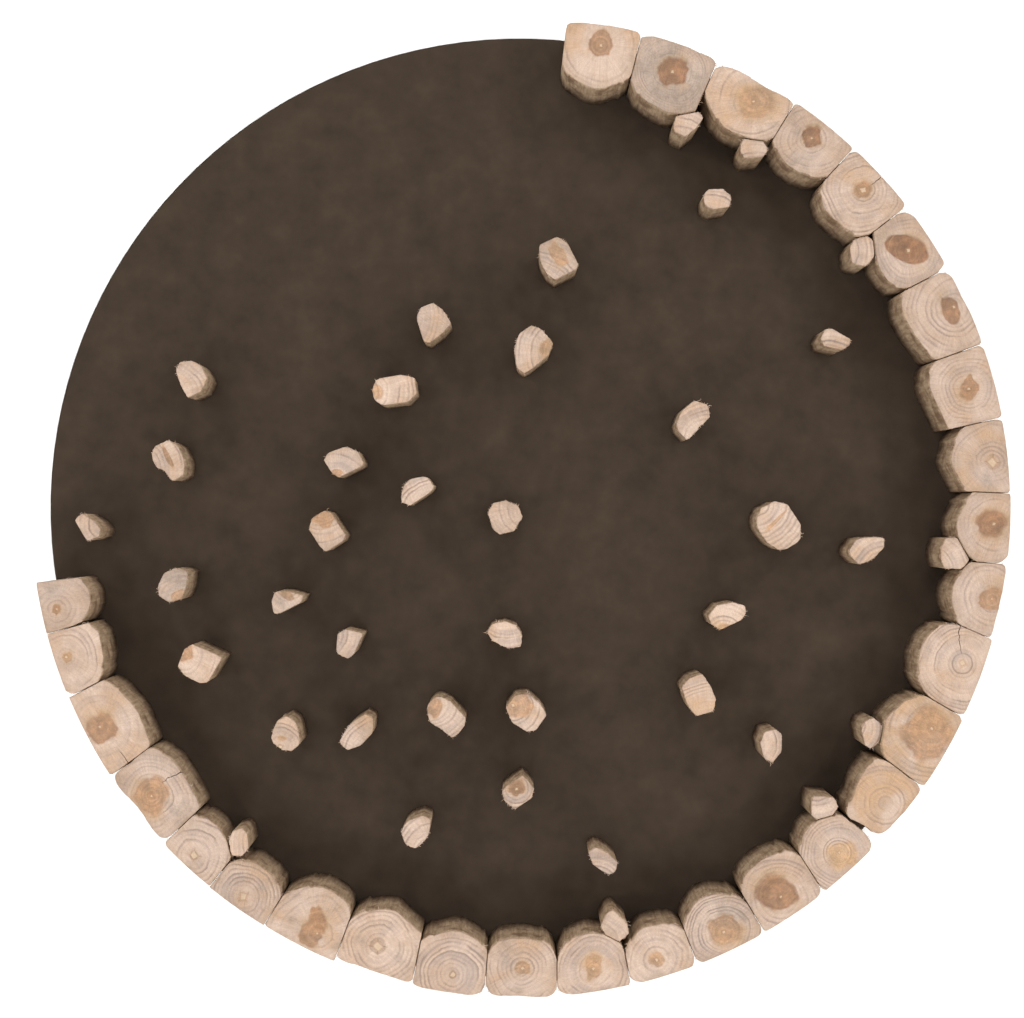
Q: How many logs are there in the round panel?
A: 29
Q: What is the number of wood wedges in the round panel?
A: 39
